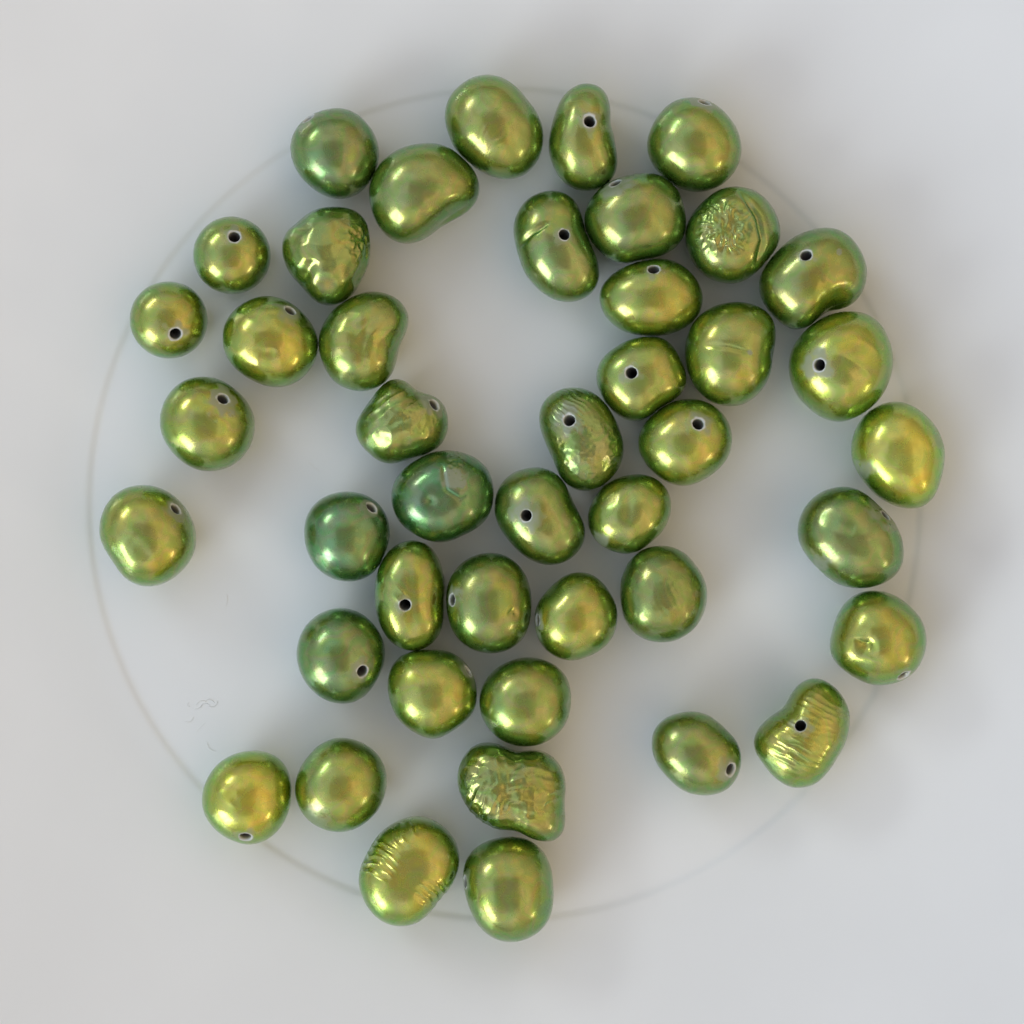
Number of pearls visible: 44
